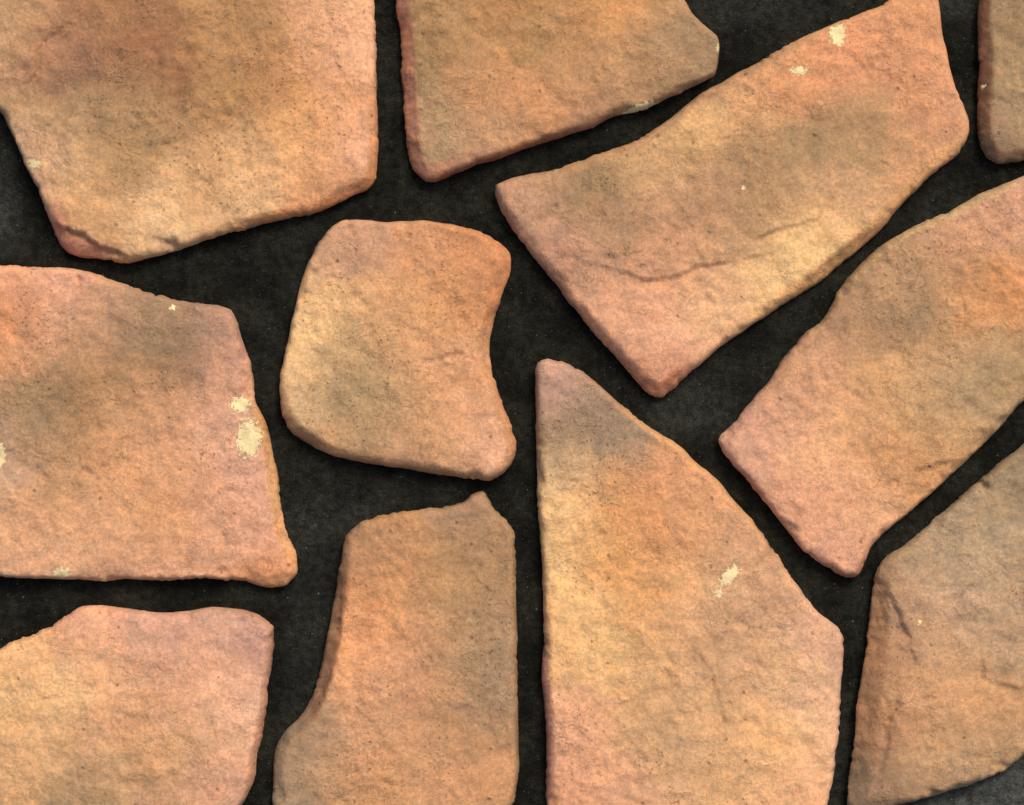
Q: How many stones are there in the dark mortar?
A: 11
